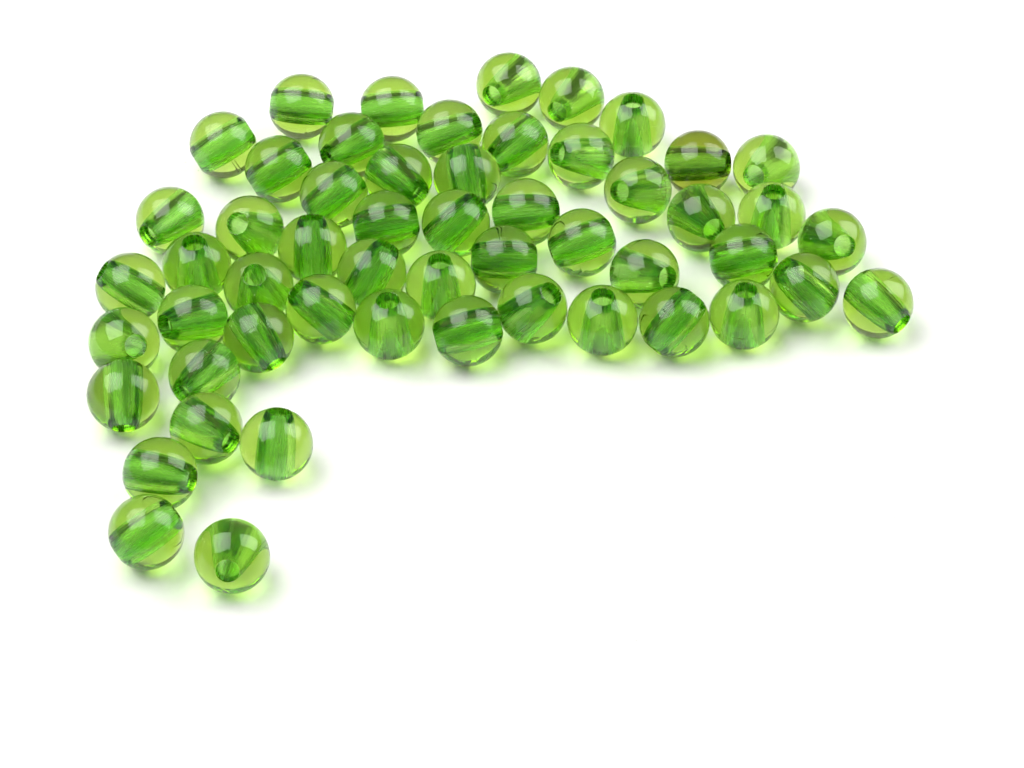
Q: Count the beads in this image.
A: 54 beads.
